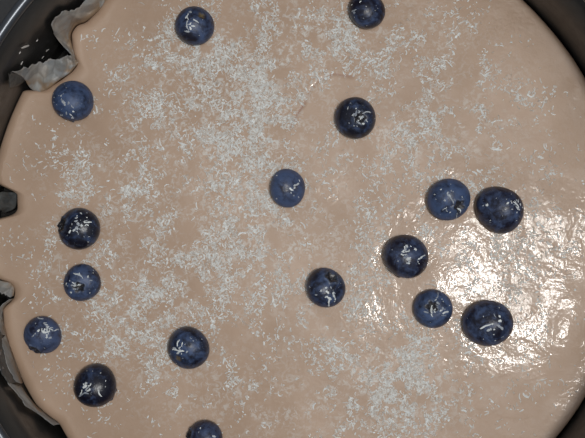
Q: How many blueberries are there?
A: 17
